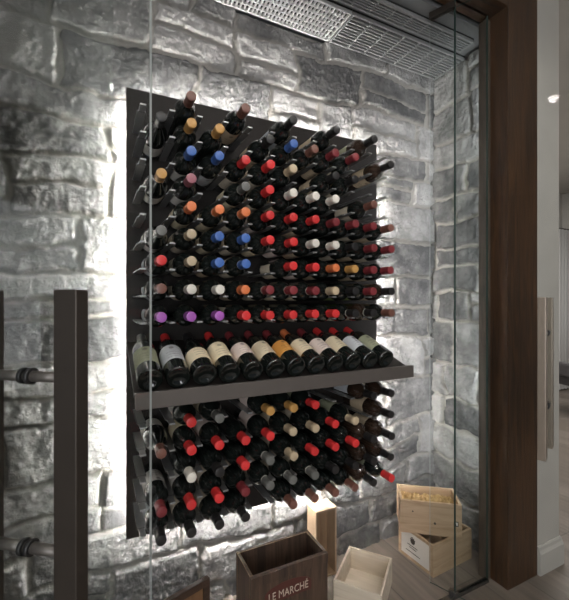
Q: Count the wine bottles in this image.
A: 142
